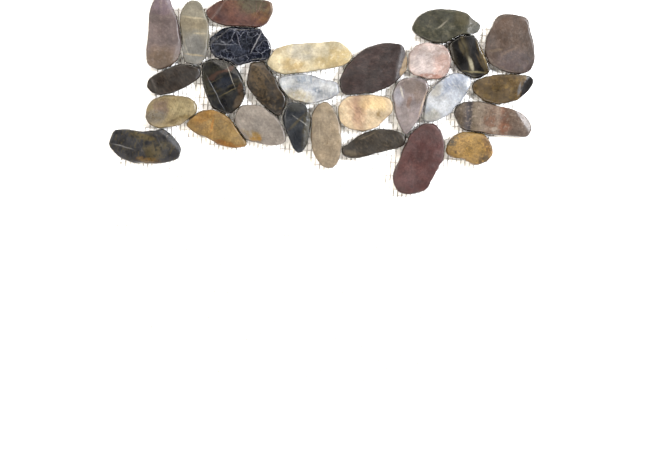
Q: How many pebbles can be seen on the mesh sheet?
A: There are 28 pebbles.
